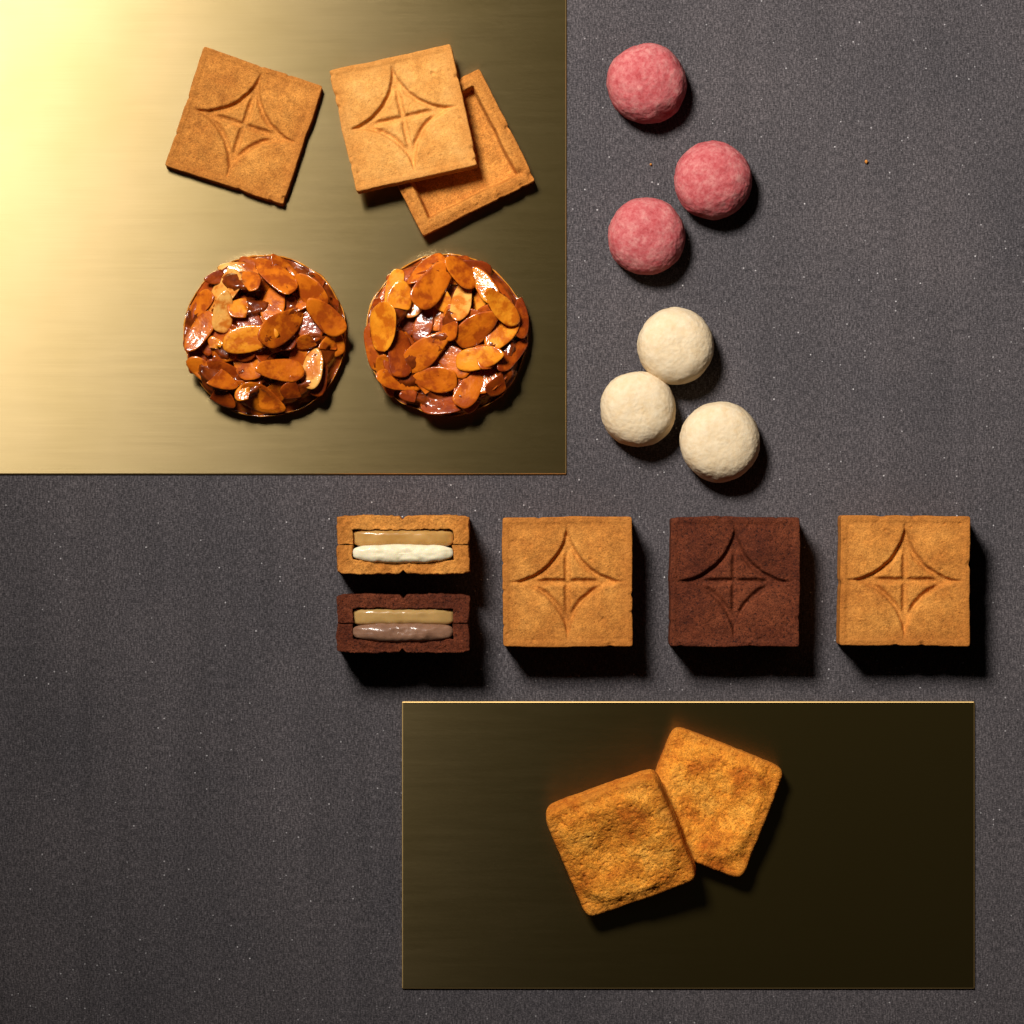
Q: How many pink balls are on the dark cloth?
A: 3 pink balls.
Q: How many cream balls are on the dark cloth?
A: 3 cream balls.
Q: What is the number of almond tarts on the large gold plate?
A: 2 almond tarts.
